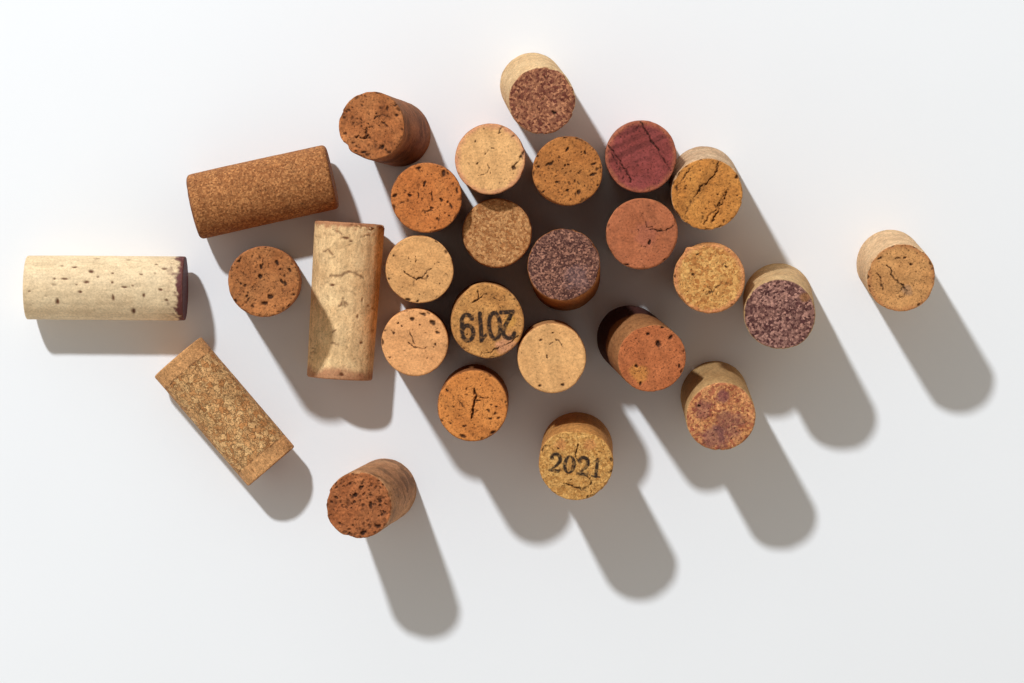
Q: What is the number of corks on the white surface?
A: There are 27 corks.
